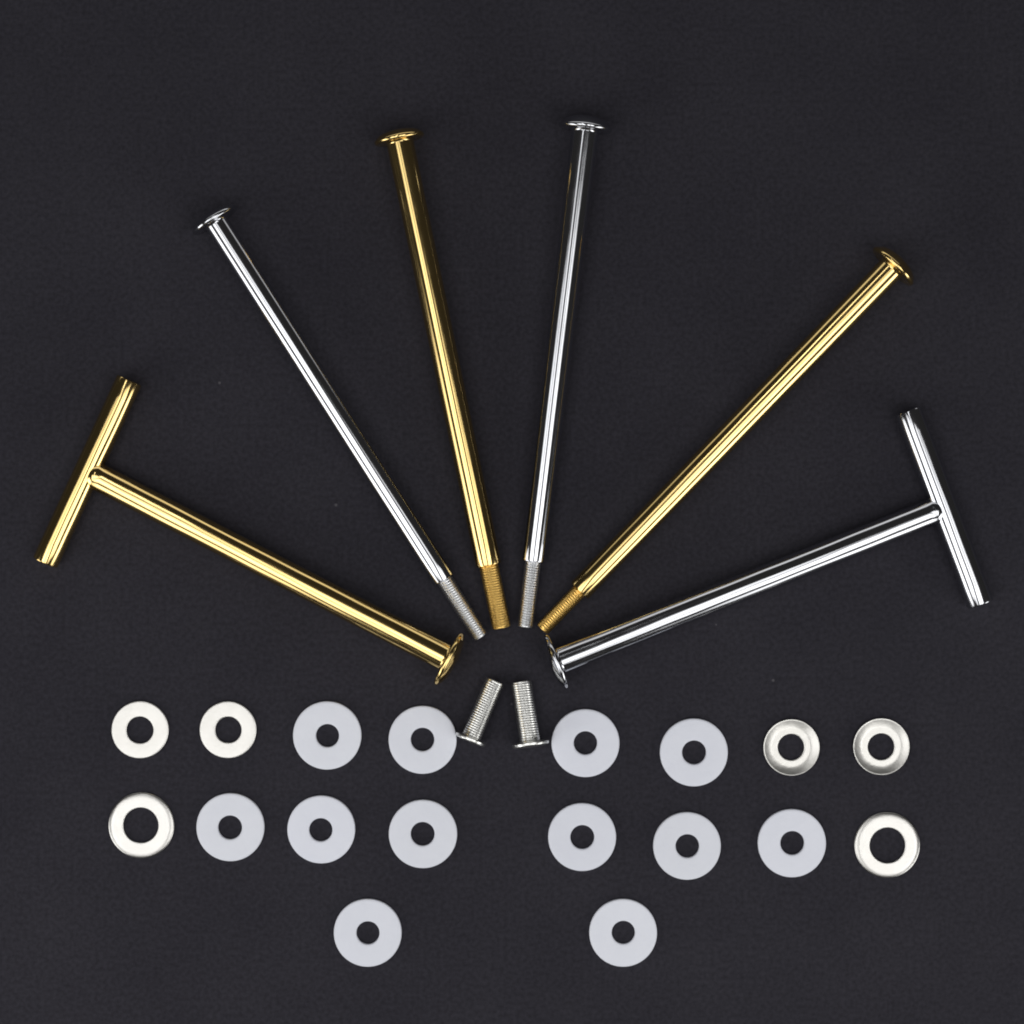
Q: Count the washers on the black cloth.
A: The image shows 18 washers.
